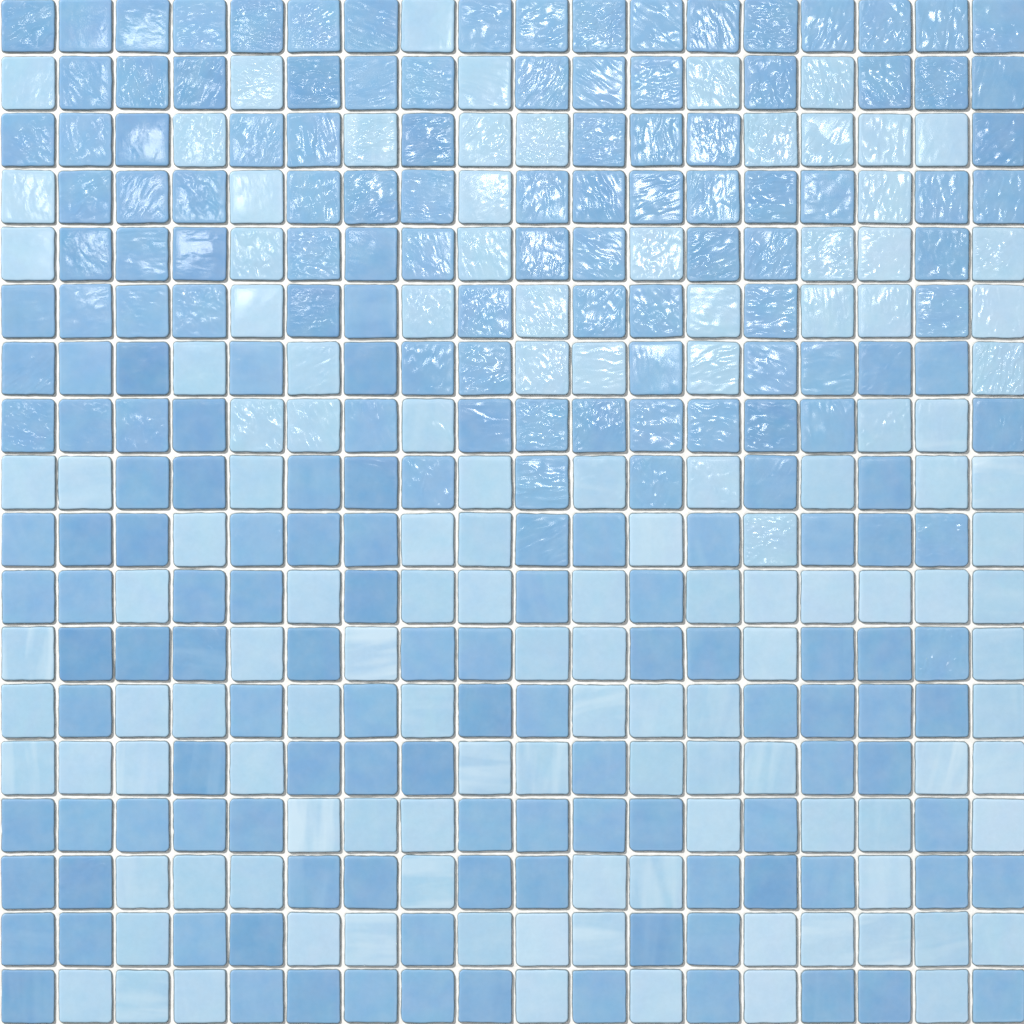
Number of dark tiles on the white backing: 196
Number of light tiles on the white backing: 128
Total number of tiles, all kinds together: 324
